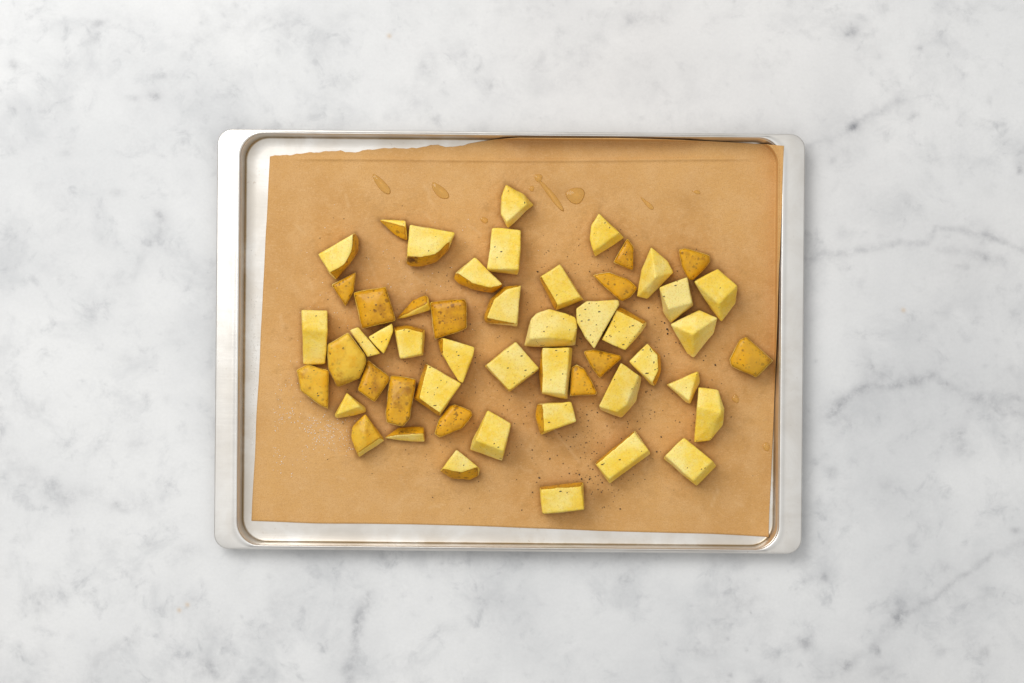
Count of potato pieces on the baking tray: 52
